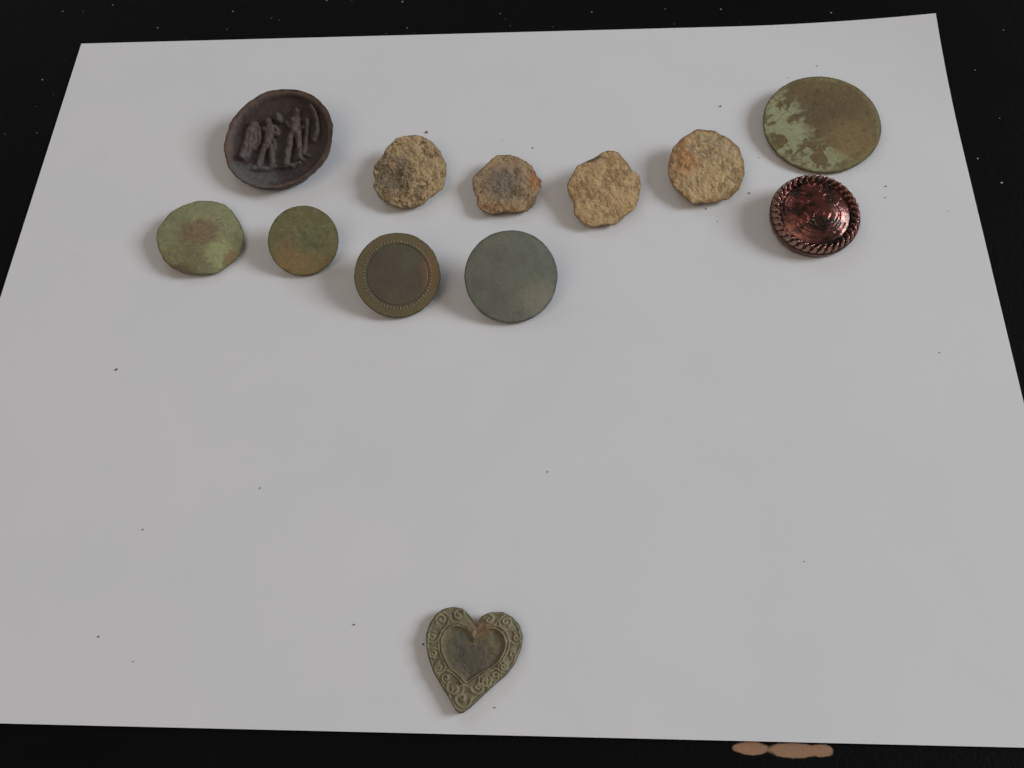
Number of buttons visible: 11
